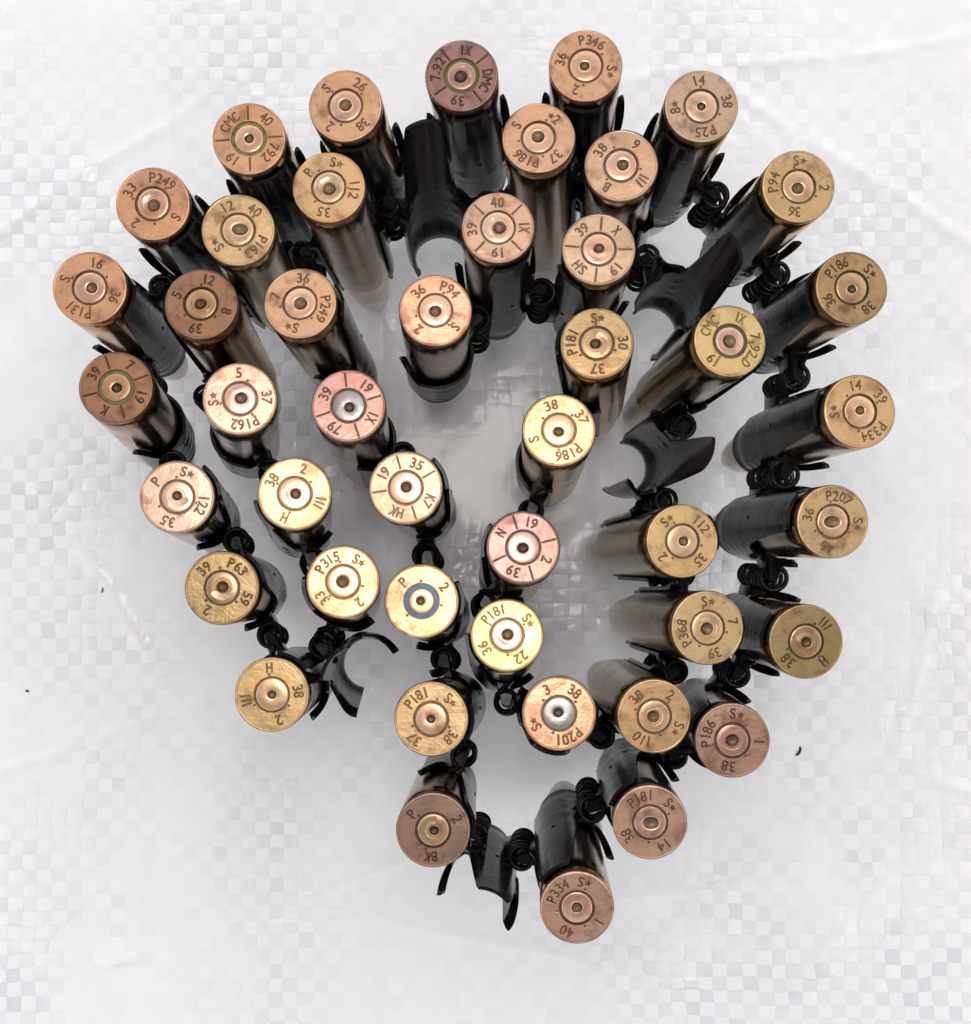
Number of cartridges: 45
